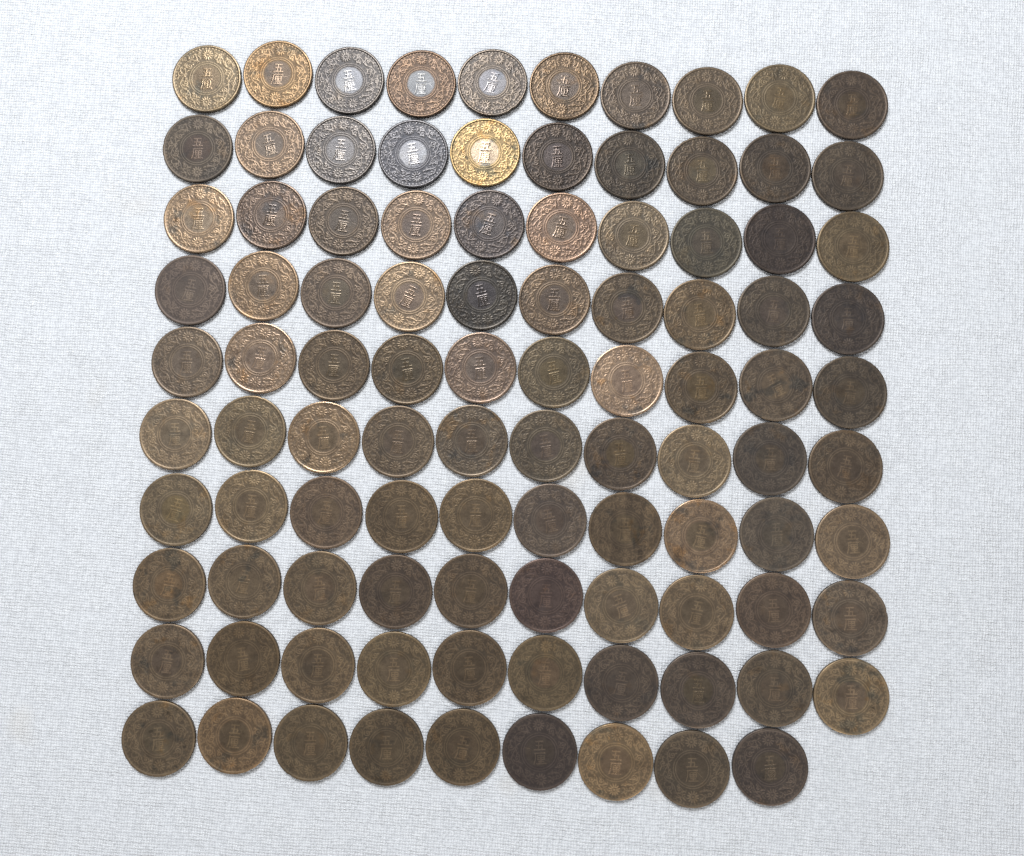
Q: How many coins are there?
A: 99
